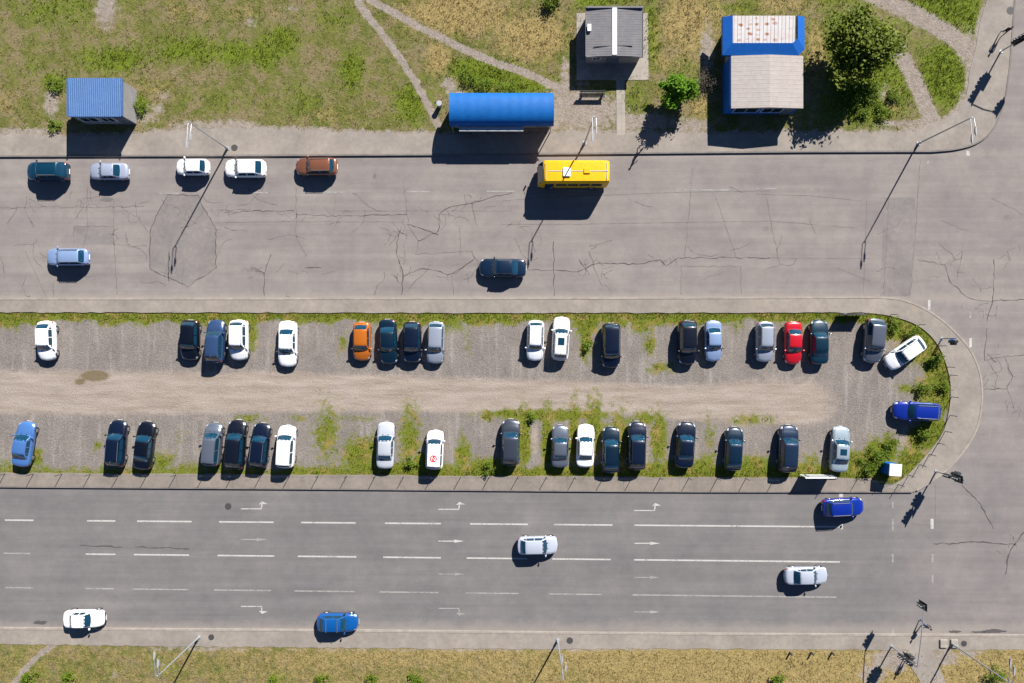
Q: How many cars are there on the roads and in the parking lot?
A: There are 50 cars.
